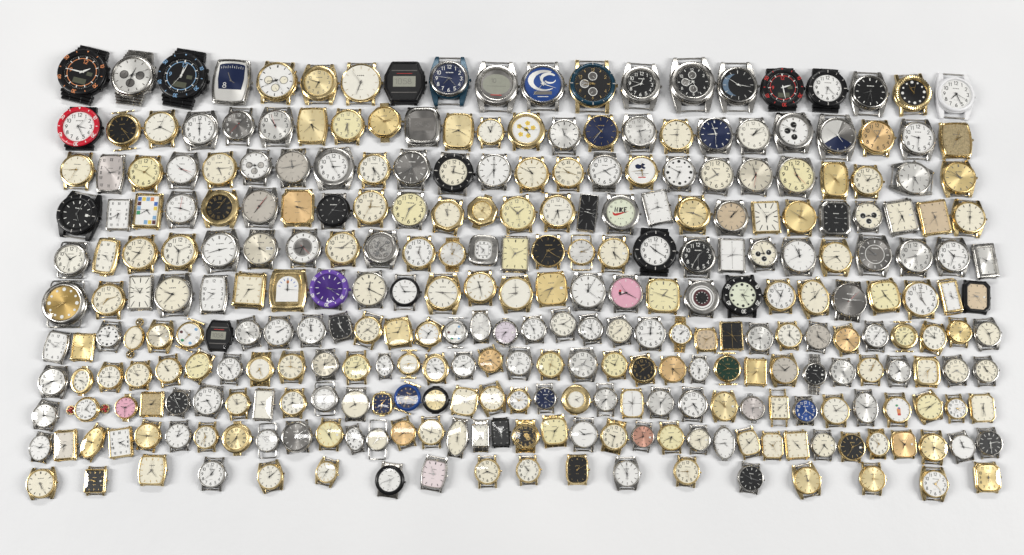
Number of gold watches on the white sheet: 148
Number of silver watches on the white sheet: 130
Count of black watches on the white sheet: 16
